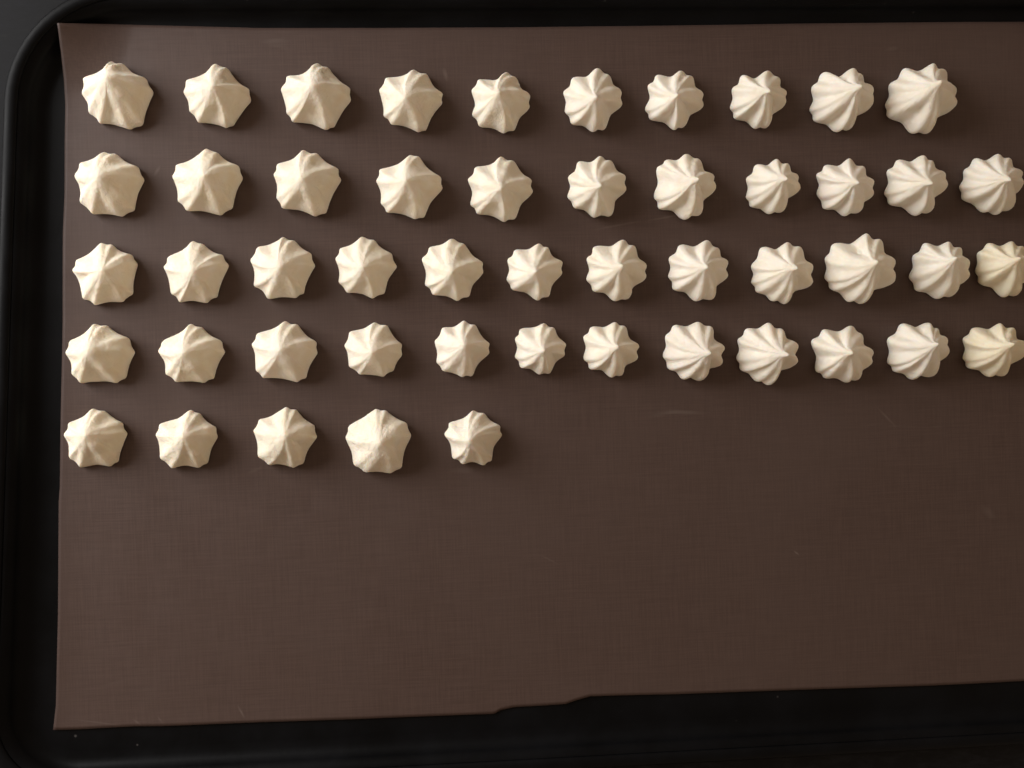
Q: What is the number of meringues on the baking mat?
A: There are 50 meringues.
